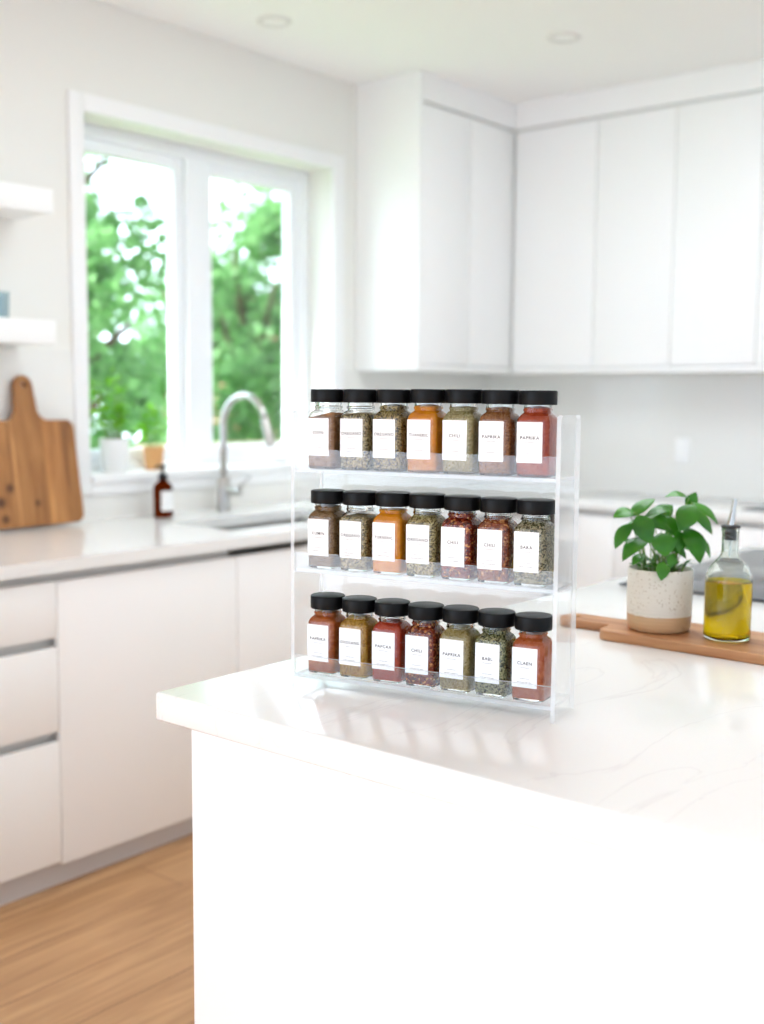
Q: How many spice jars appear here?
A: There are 21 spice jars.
